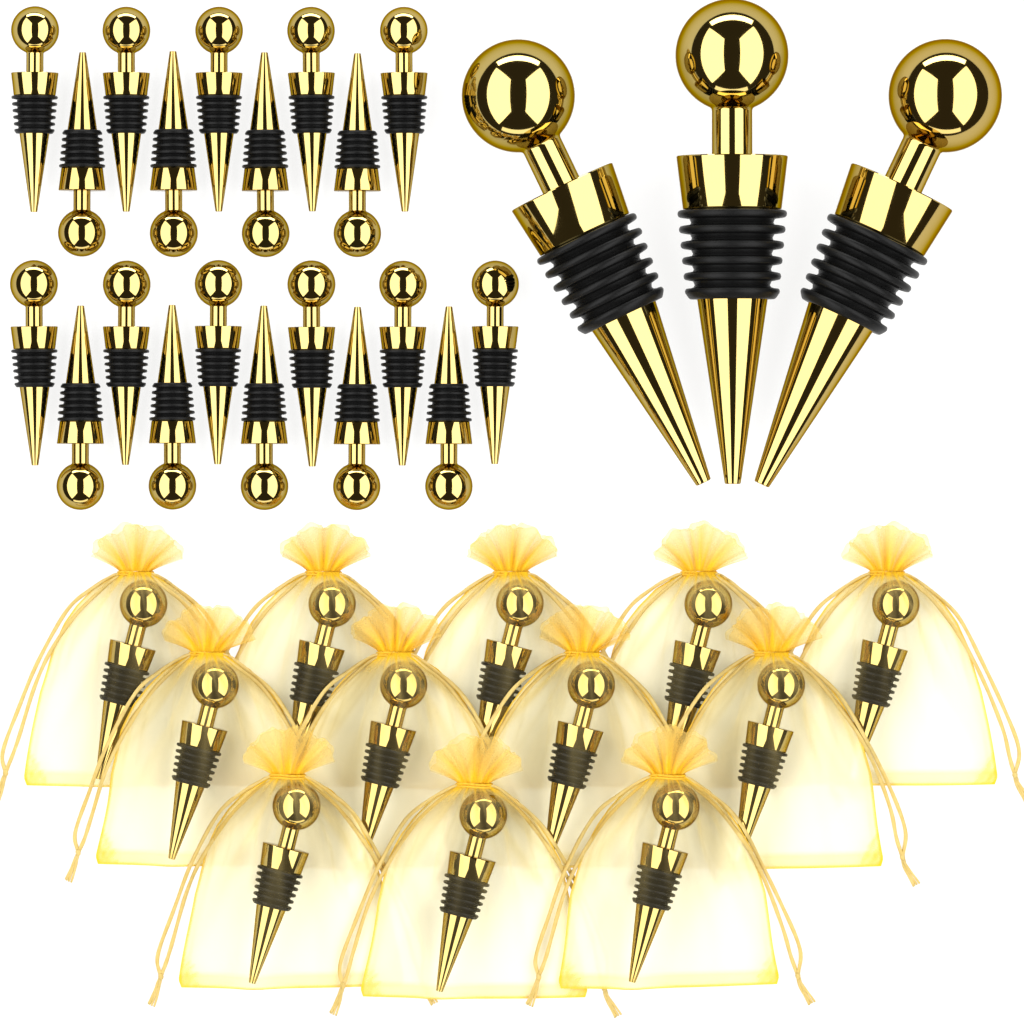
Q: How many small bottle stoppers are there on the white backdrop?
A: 32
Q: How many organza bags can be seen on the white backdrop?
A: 12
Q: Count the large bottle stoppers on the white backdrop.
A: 3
